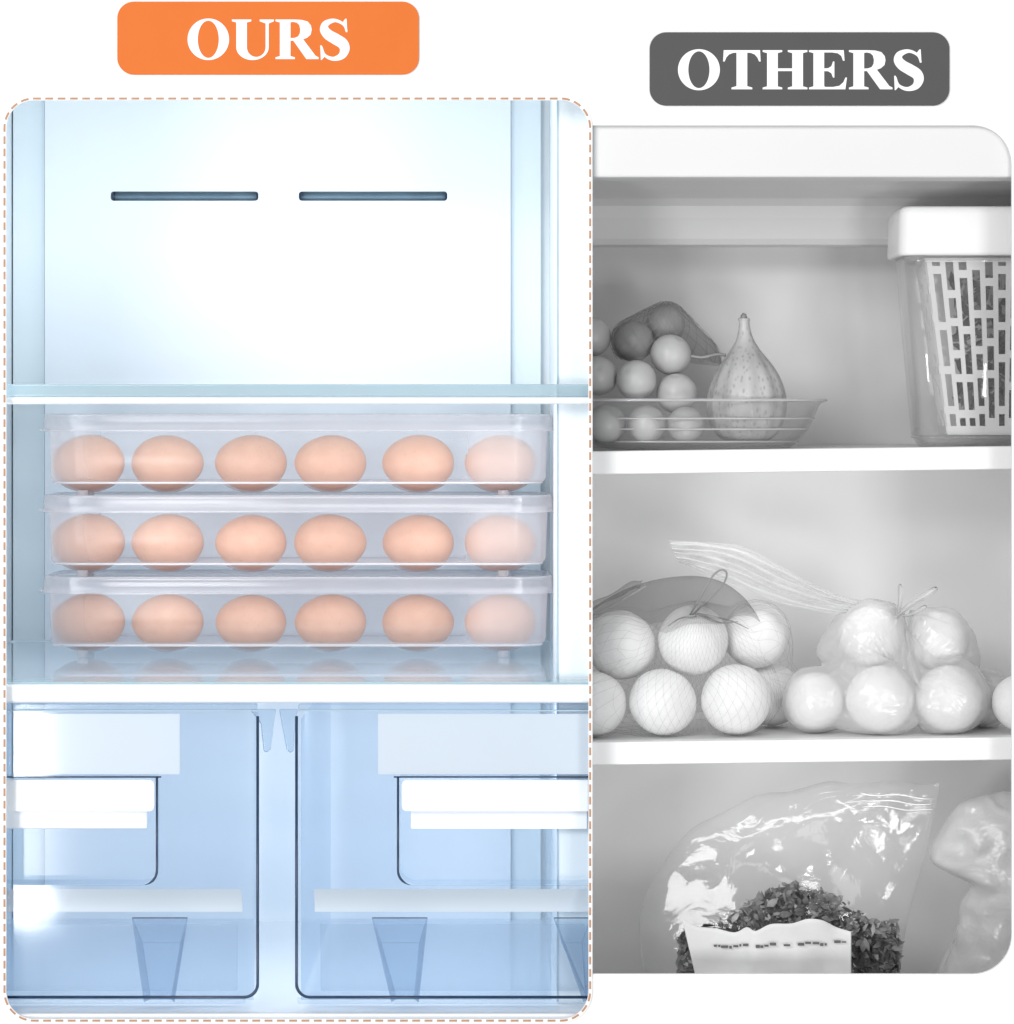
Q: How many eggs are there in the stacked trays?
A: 18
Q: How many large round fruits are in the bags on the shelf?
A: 14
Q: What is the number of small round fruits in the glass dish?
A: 10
